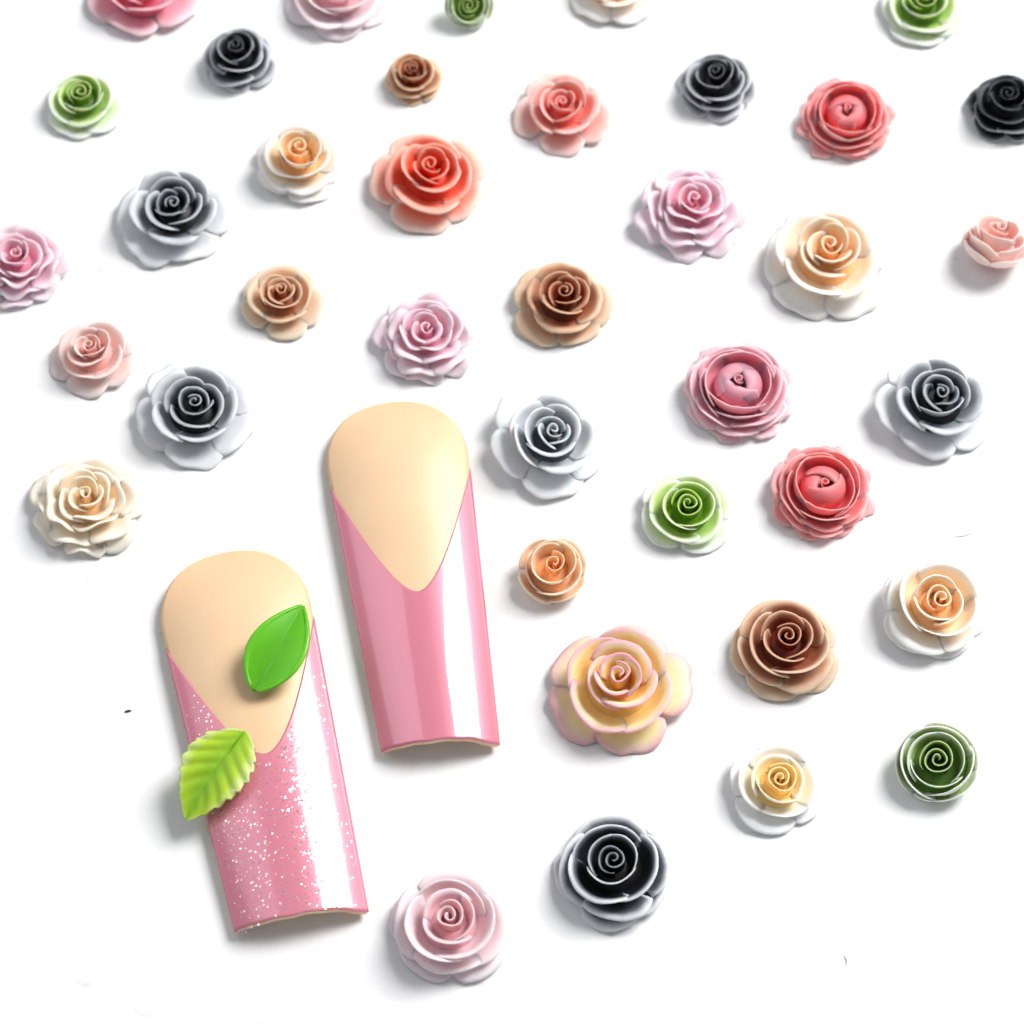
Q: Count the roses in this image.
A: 38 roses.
